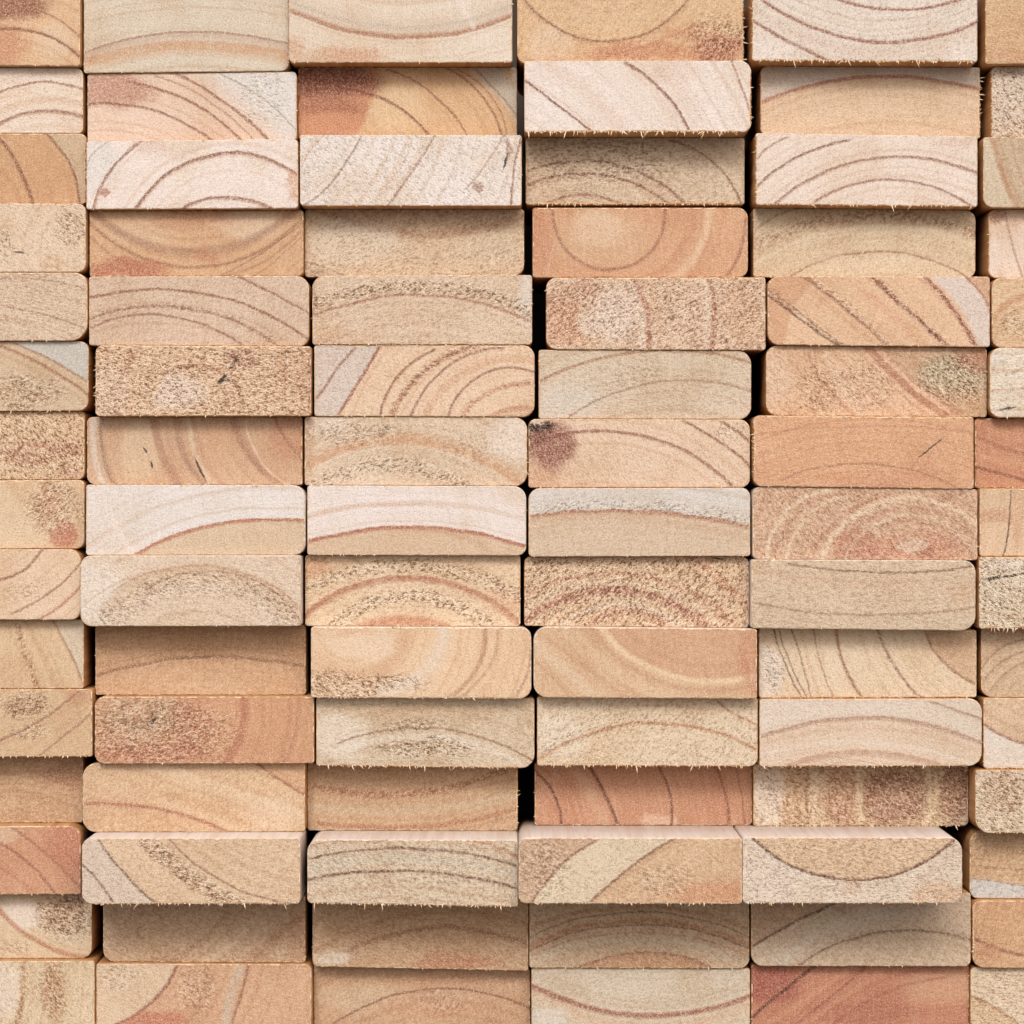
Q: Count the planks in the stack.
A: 90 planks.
